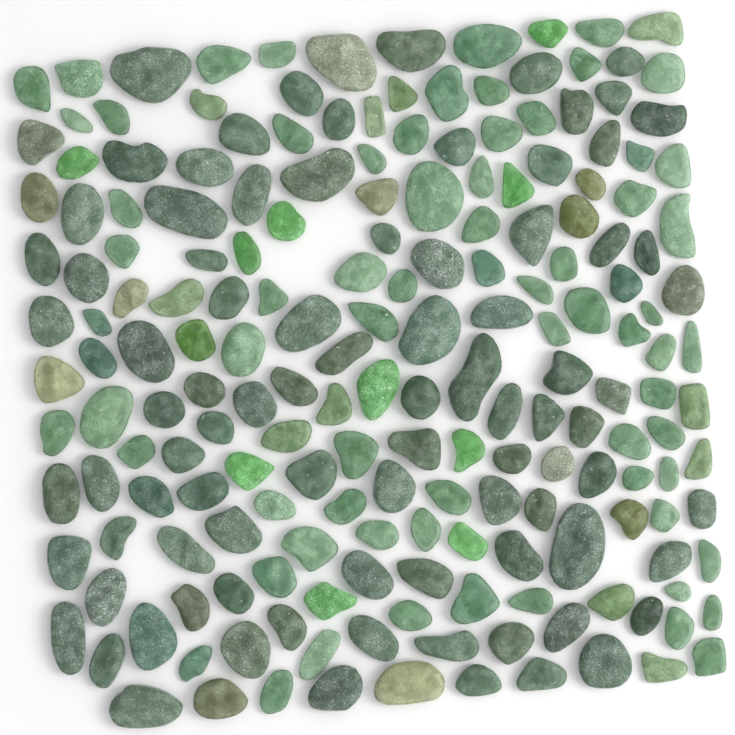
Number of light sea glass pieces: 80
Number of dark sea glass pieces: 87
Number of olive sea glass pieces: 14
